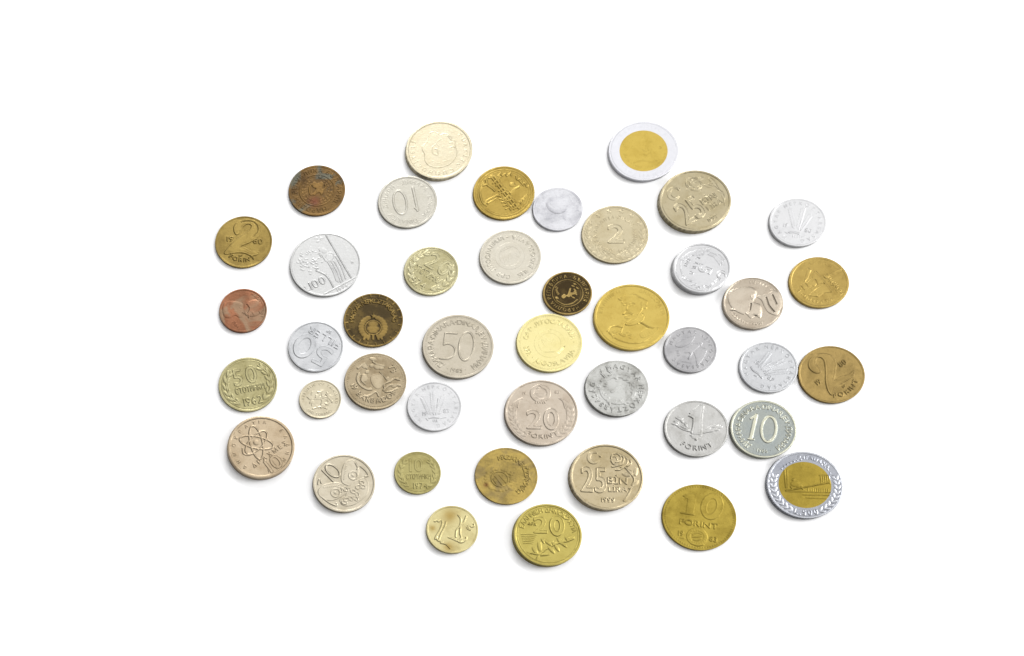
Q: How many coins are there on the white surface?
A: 43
